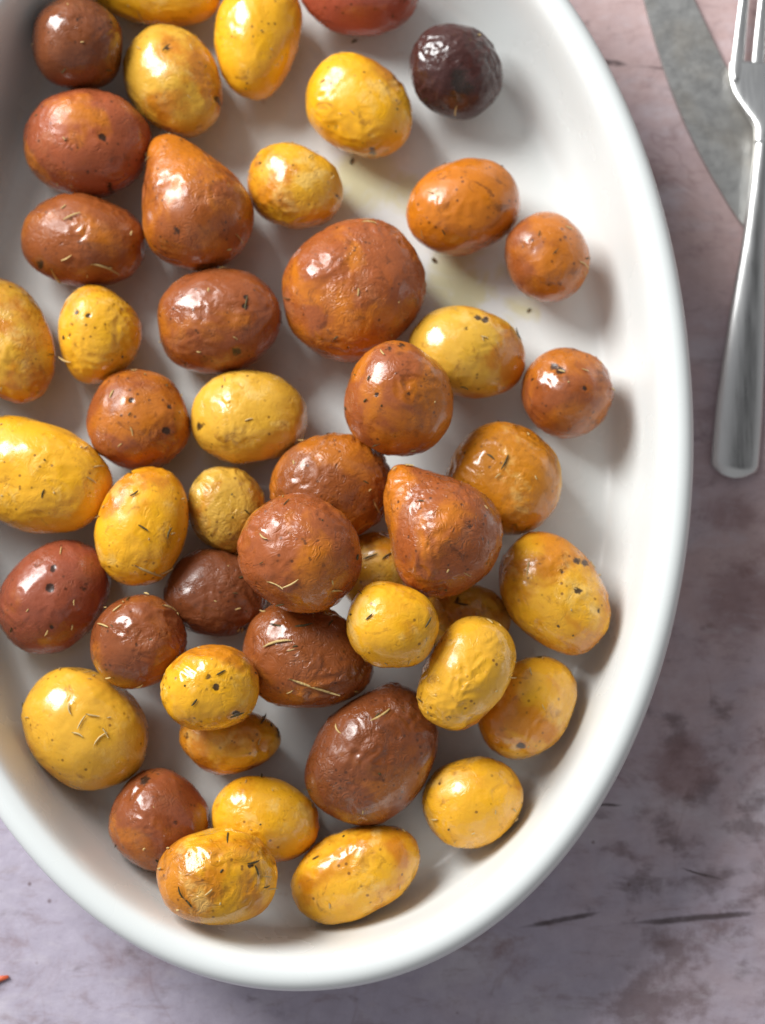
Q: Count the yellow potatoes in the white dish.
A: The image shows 26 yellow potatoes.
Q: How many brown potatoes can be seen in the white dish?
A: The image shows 22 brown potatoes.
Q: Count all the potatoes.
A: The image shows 48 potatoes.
